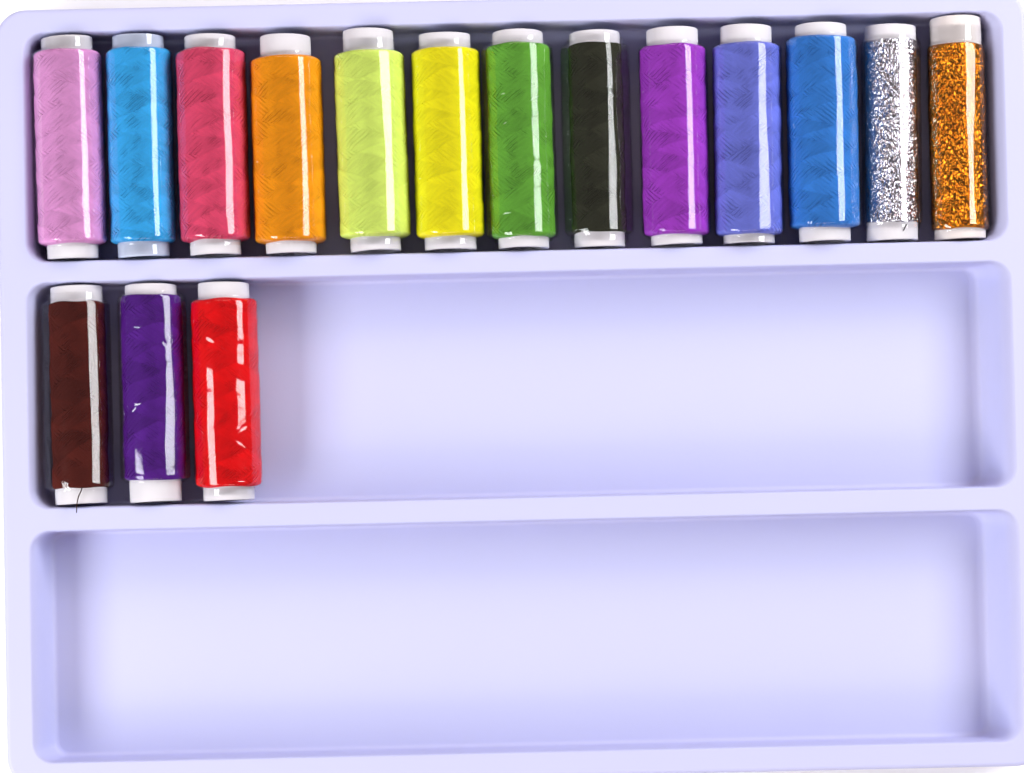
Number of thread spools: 16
